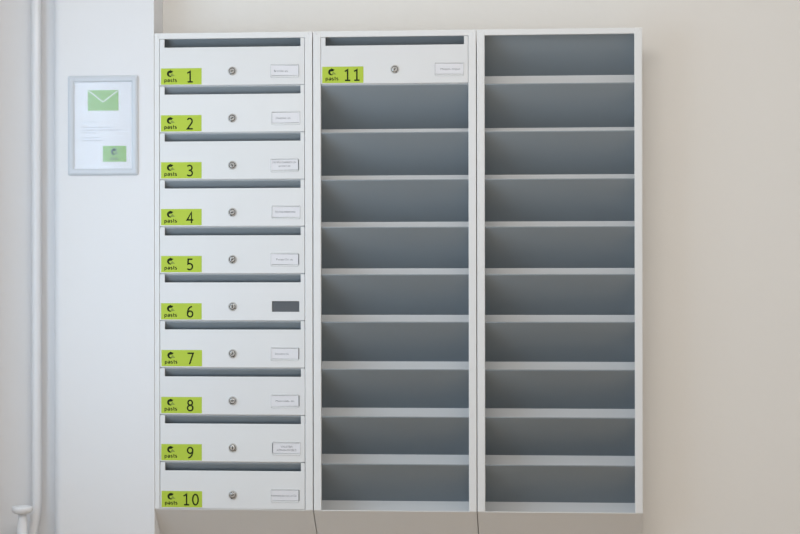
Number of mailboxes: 11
